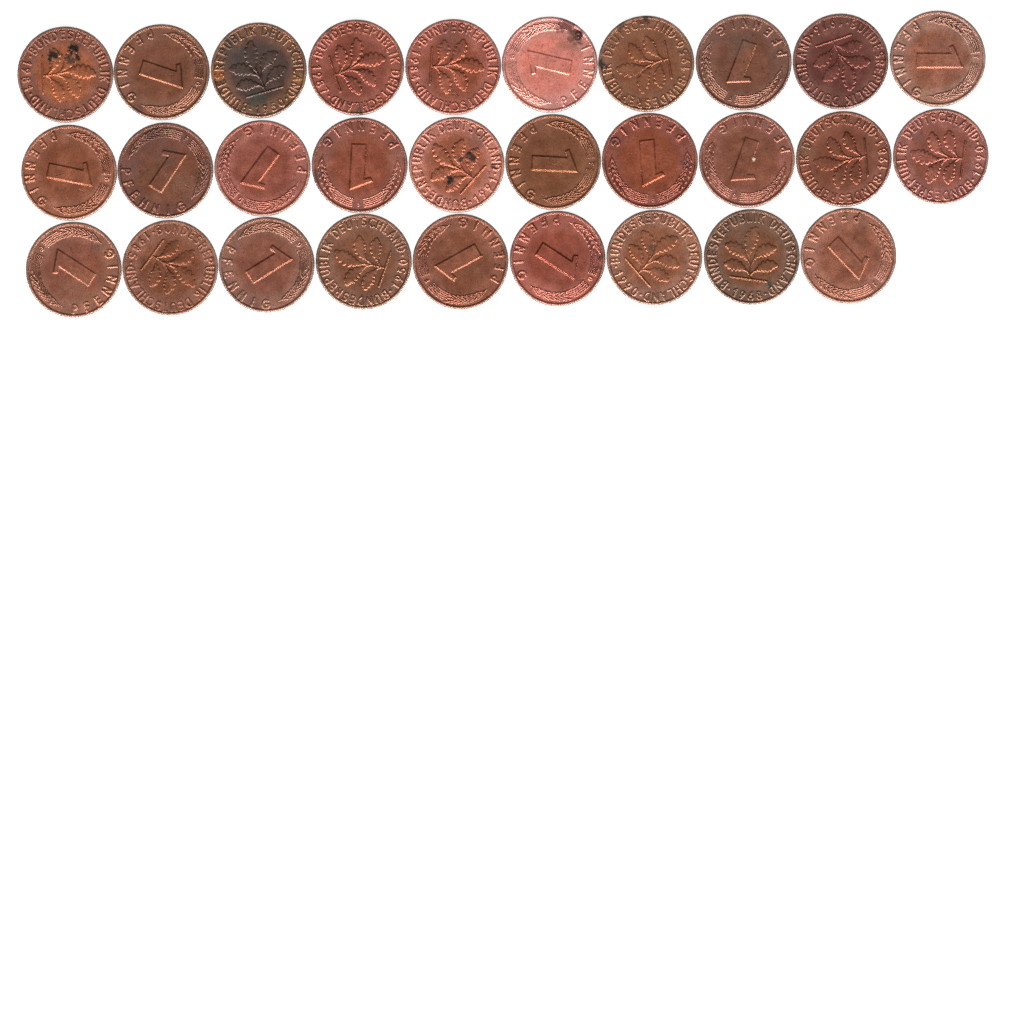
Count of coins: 29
